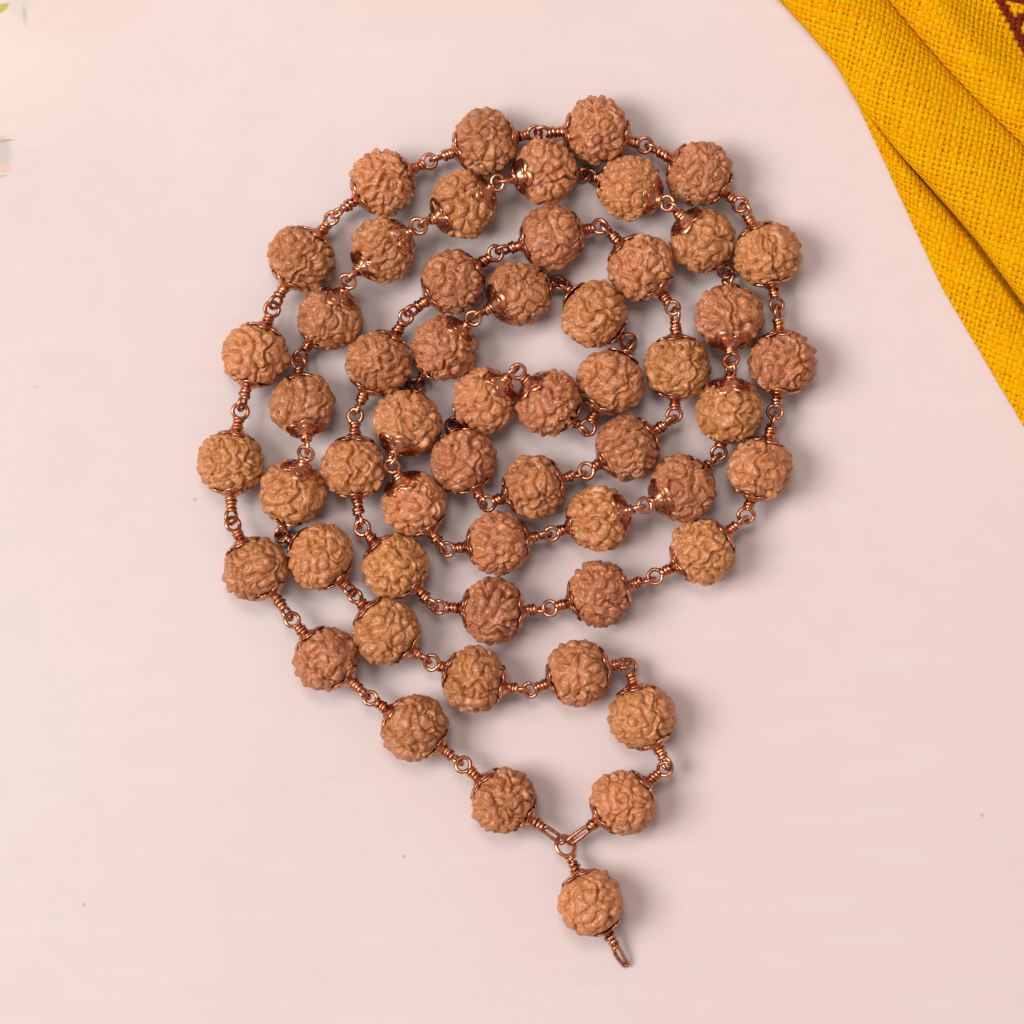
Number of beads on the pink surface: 55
